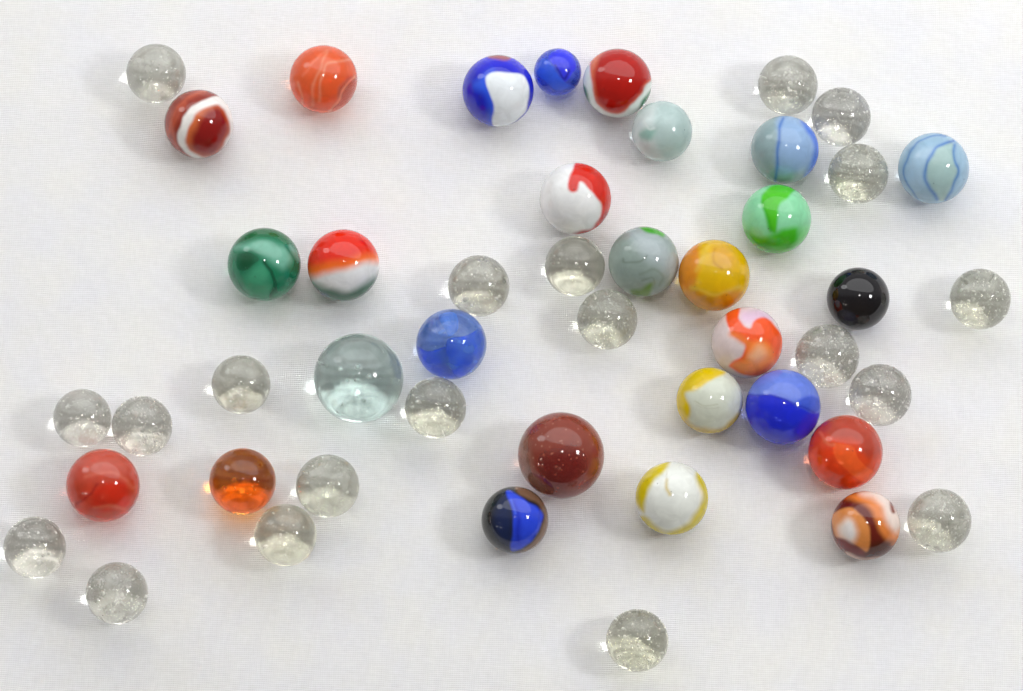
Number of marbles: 47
